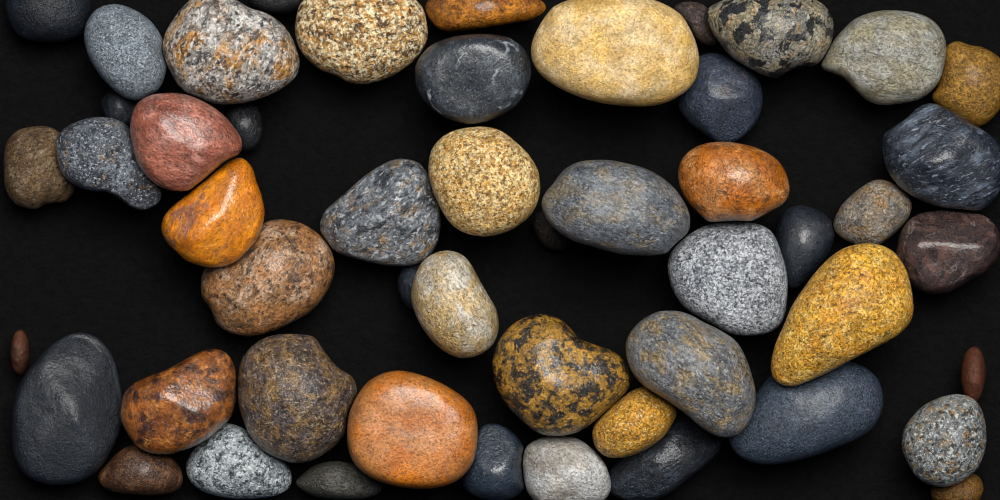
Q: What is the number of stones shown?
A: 51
